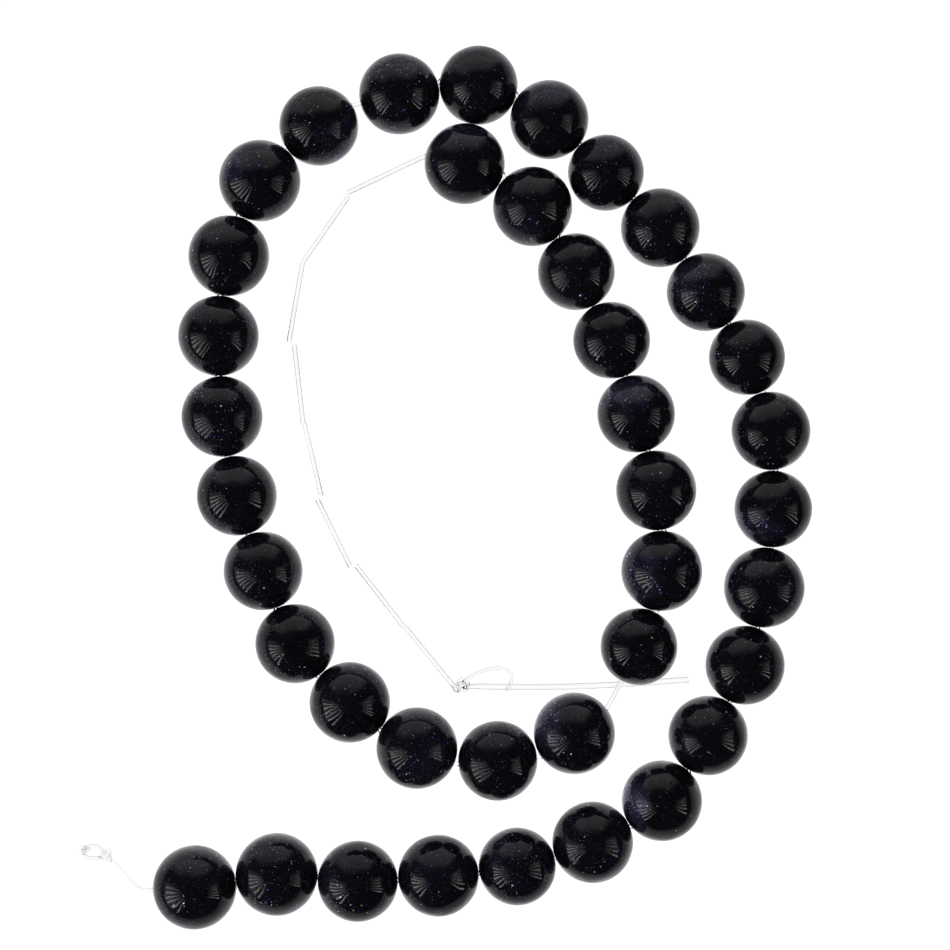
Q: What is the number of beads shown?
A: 39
